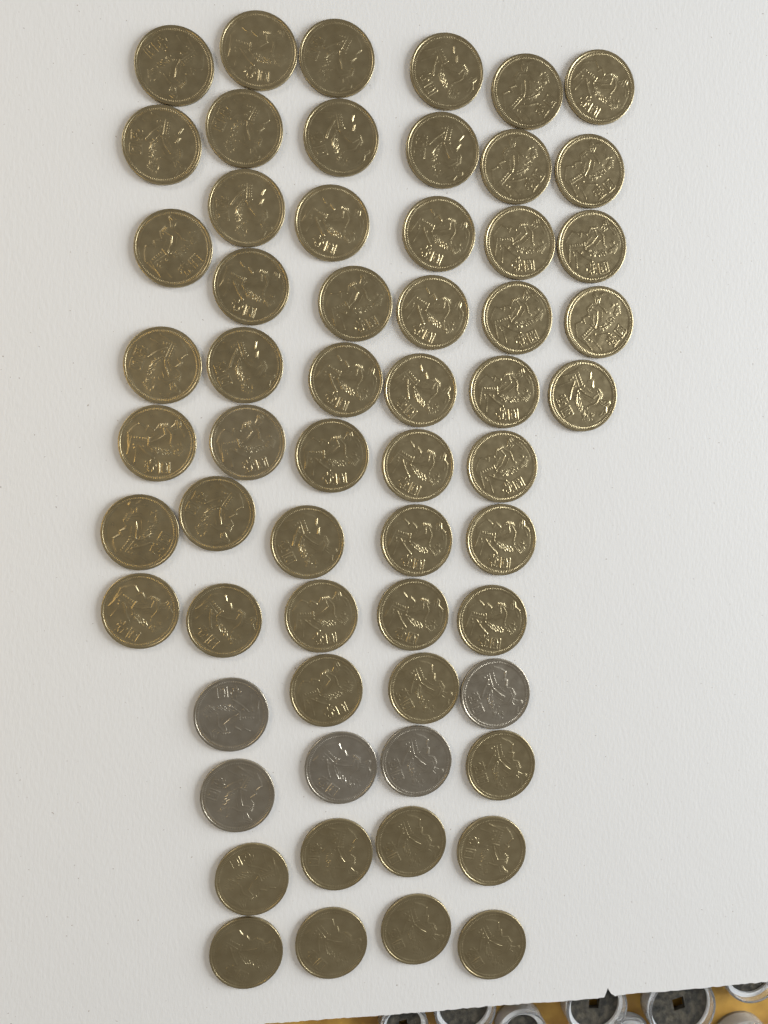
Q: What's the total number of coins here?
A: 60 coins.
